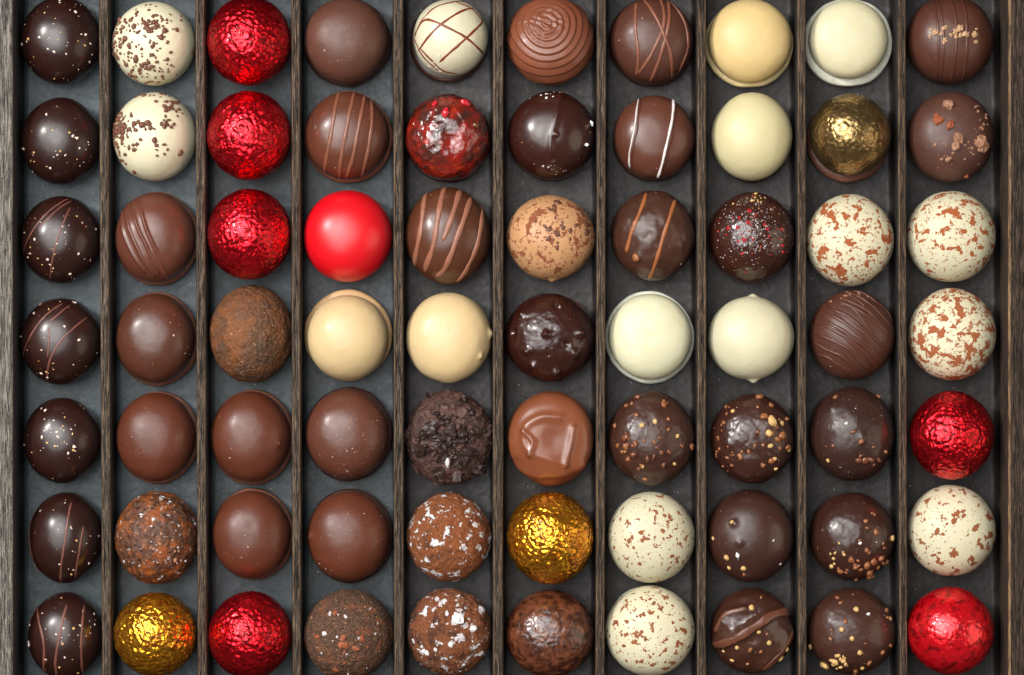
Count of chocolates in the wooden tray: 70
